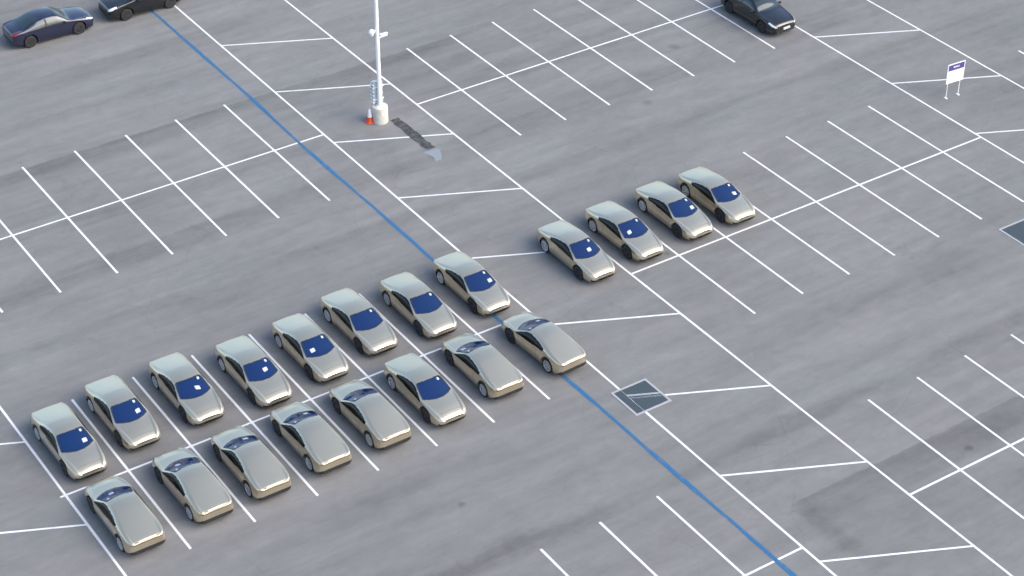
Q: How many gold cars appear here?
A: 20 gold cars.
